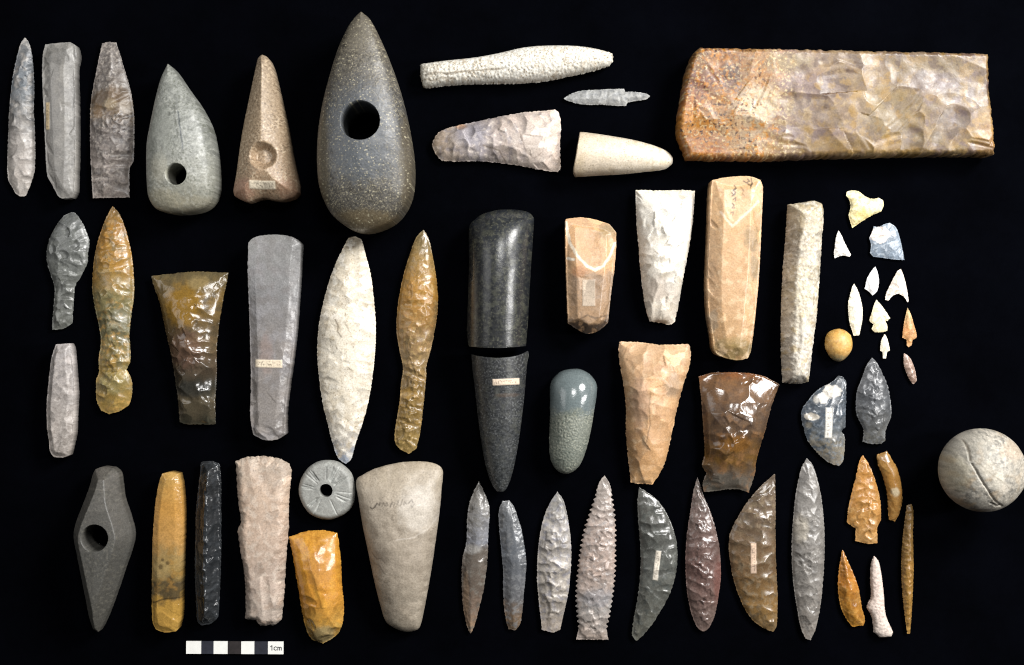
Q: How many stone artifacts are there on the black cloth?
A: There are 61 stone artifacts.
